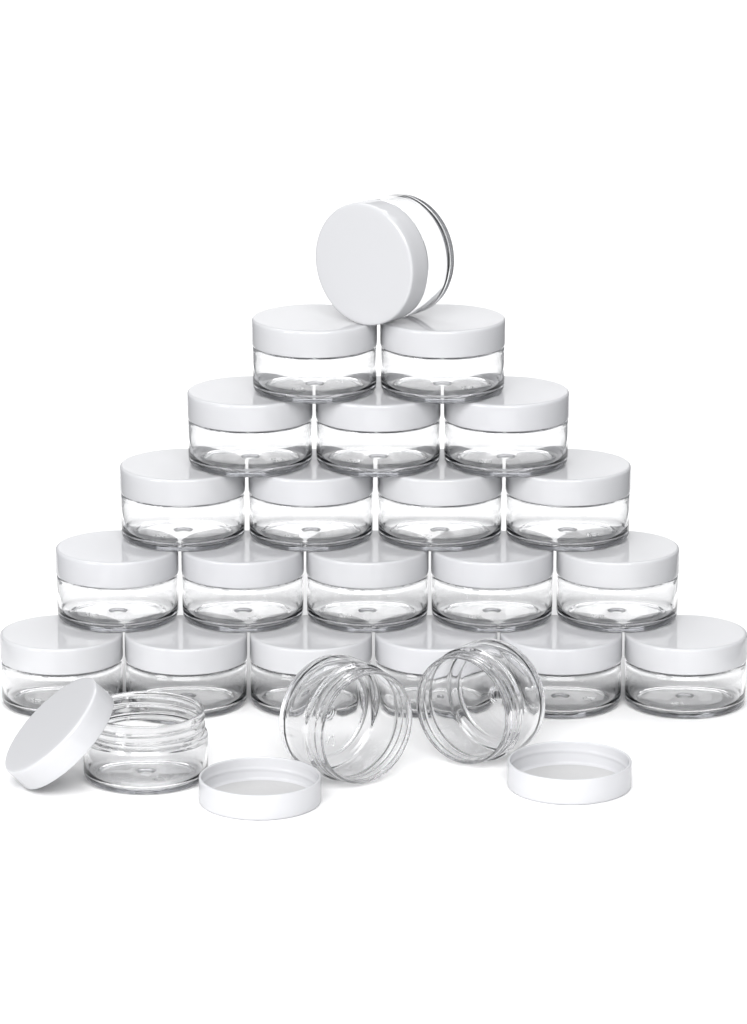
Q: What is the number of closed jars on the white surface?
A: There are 21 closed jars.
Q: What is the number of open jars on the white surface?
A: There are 3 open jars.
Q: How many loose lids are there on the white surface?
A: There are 3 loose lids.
